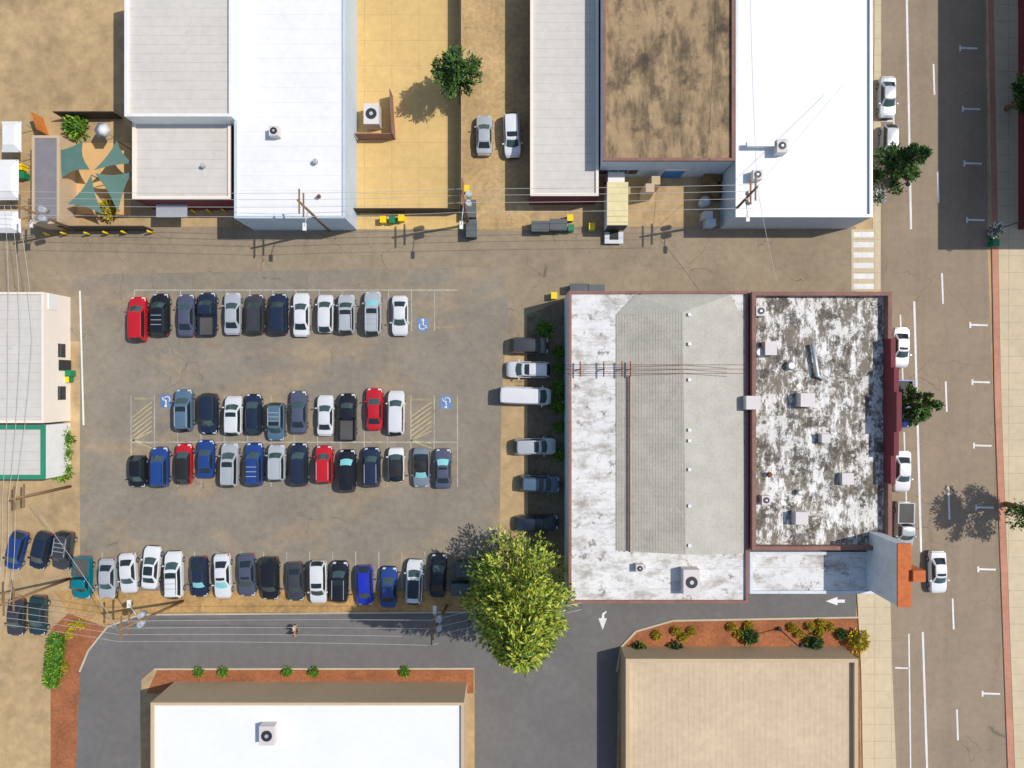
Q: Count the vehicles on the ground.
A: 73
